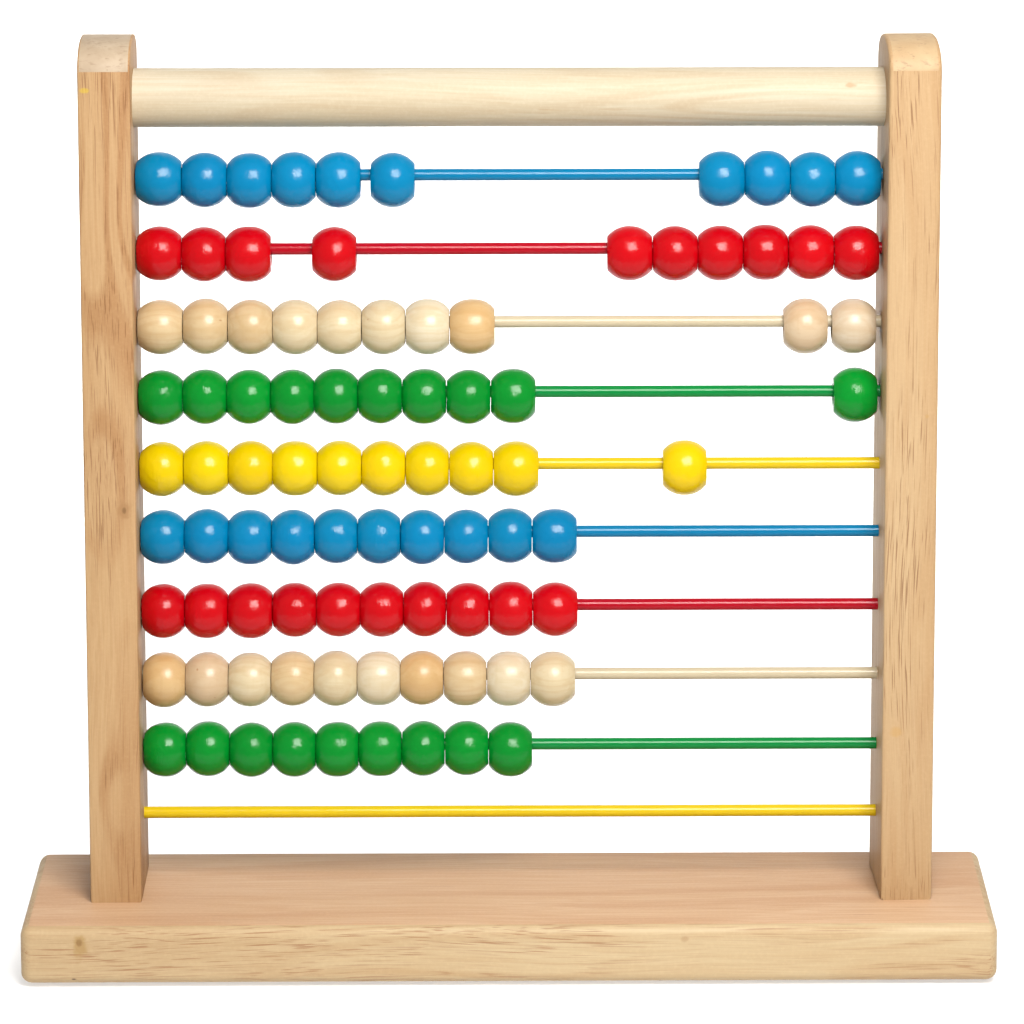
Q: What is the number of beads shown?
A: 89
